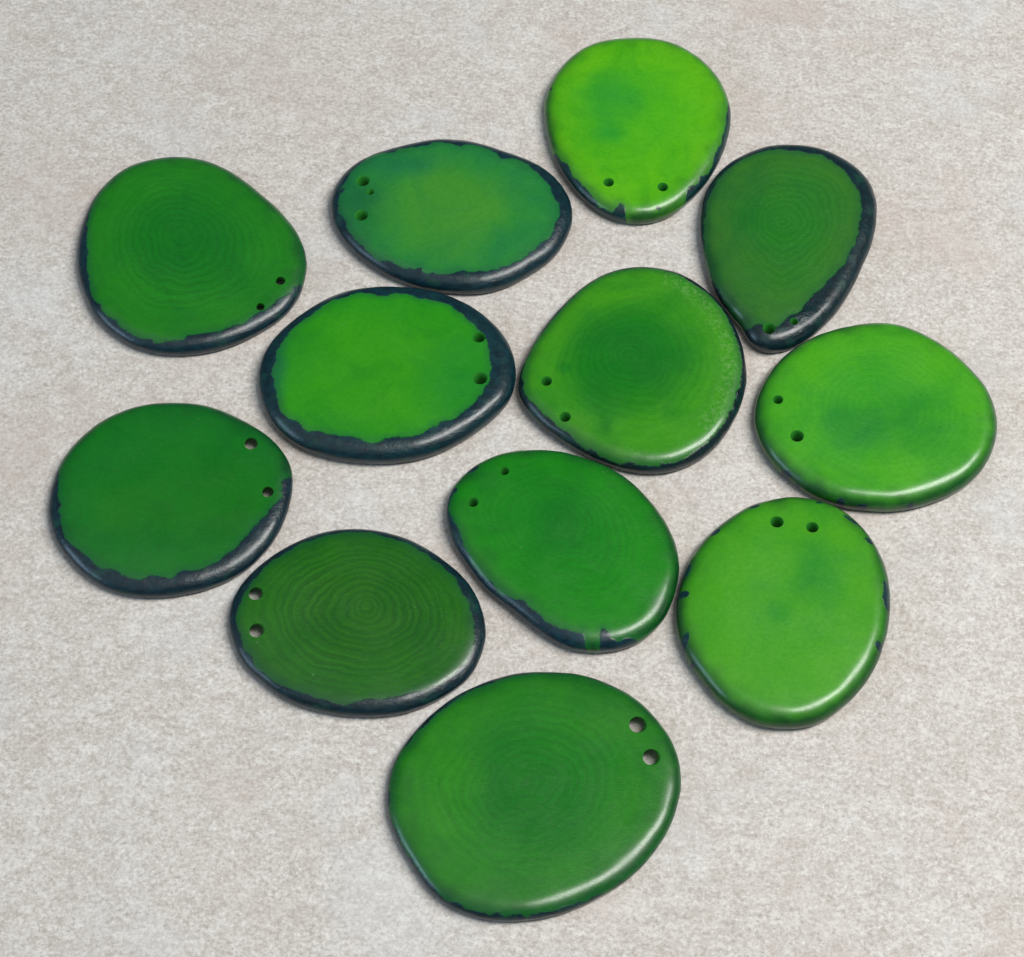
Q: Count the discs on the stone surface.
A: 12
